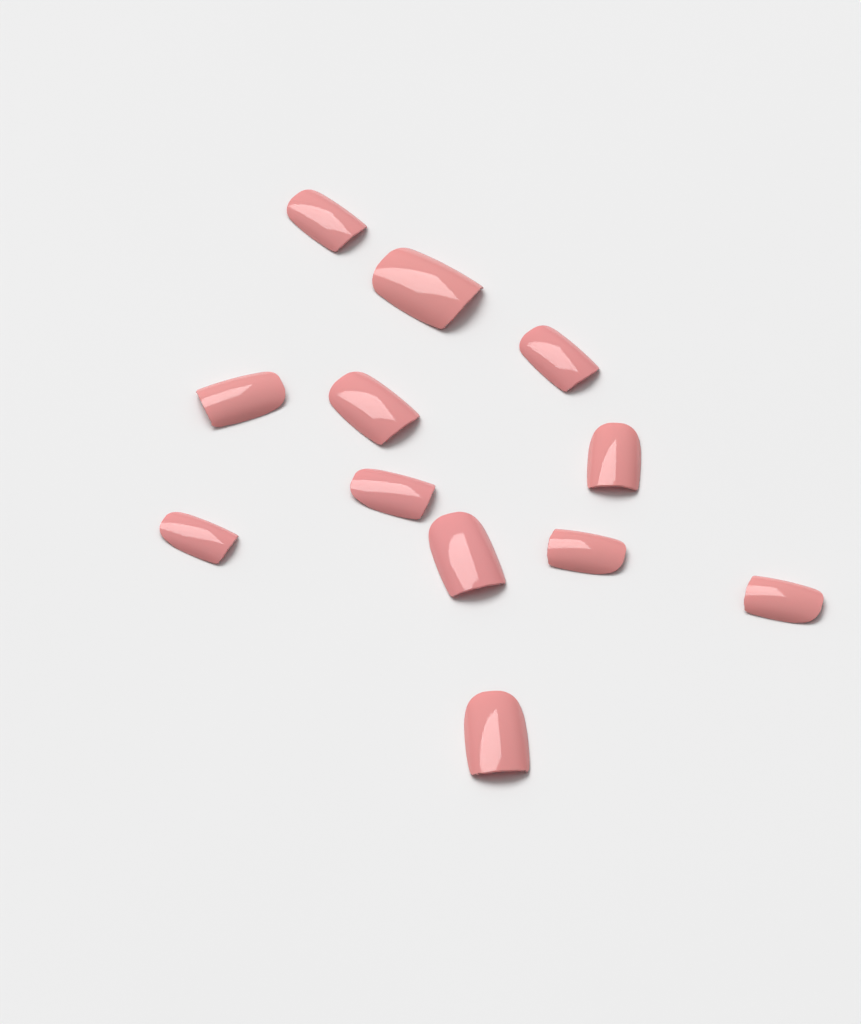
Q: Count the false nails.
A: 12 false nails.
